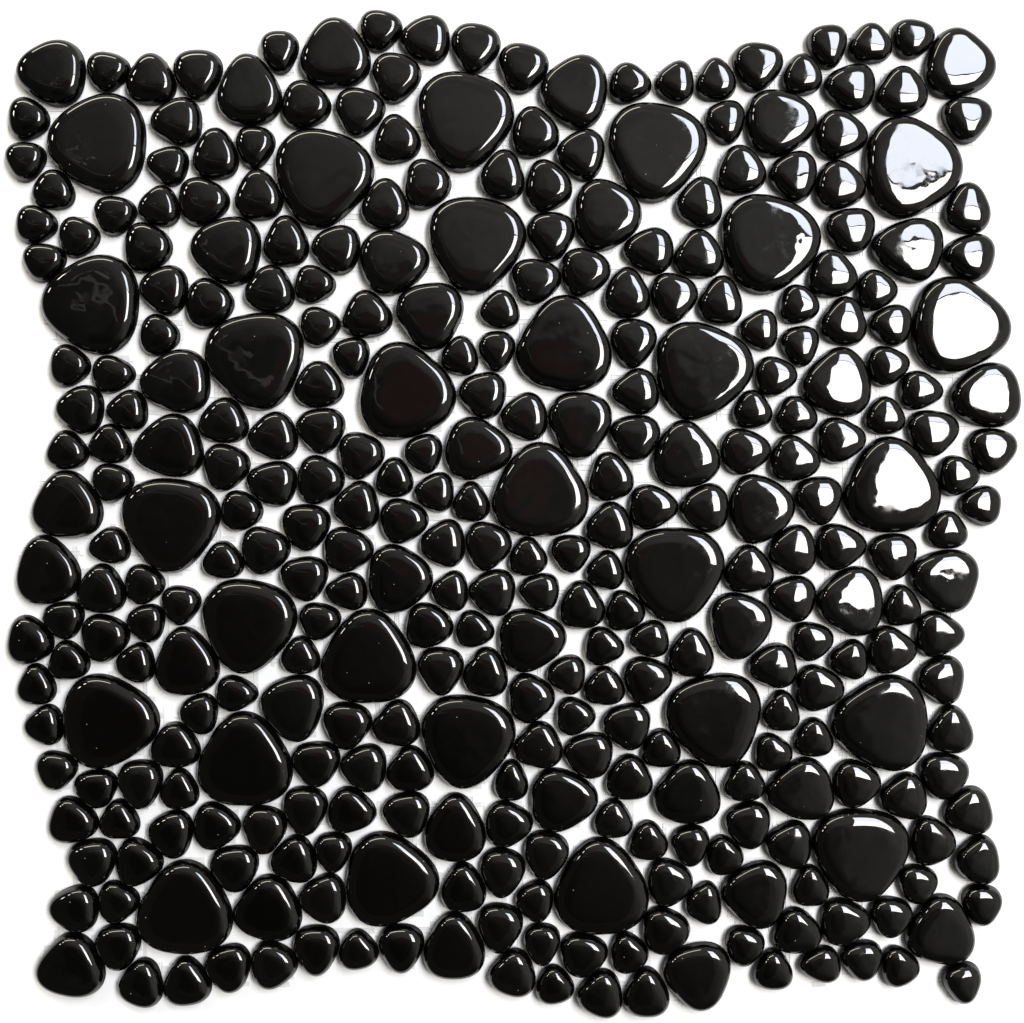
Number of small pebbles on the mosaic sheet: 154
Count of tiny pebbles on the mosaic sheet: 115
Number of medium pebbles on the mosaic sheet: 38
